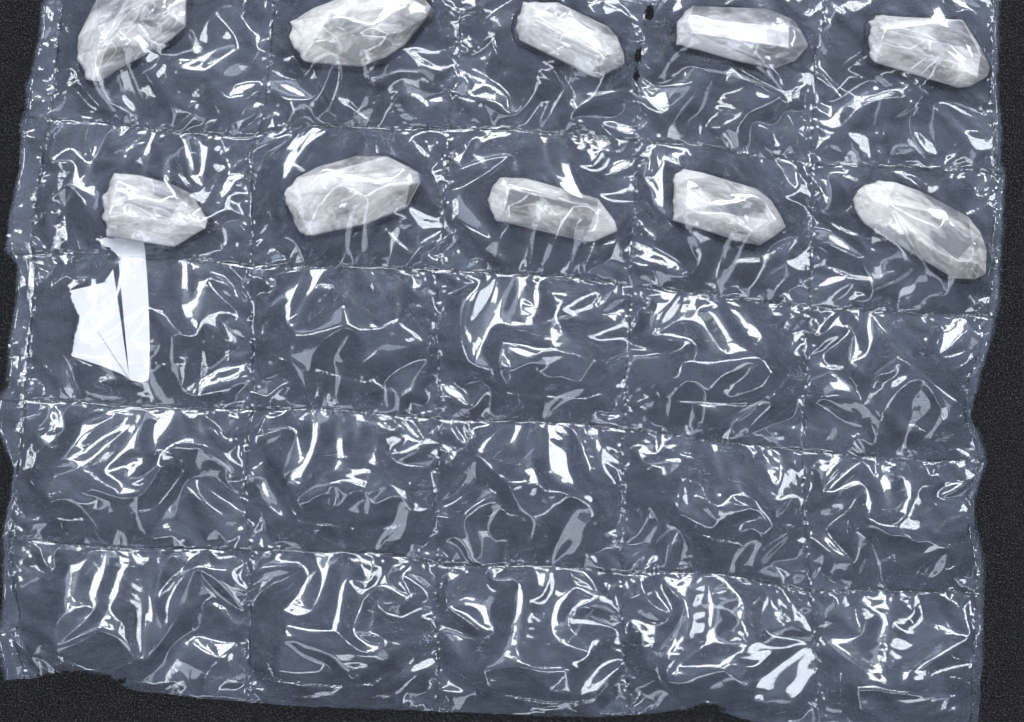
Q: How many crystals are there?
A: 10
